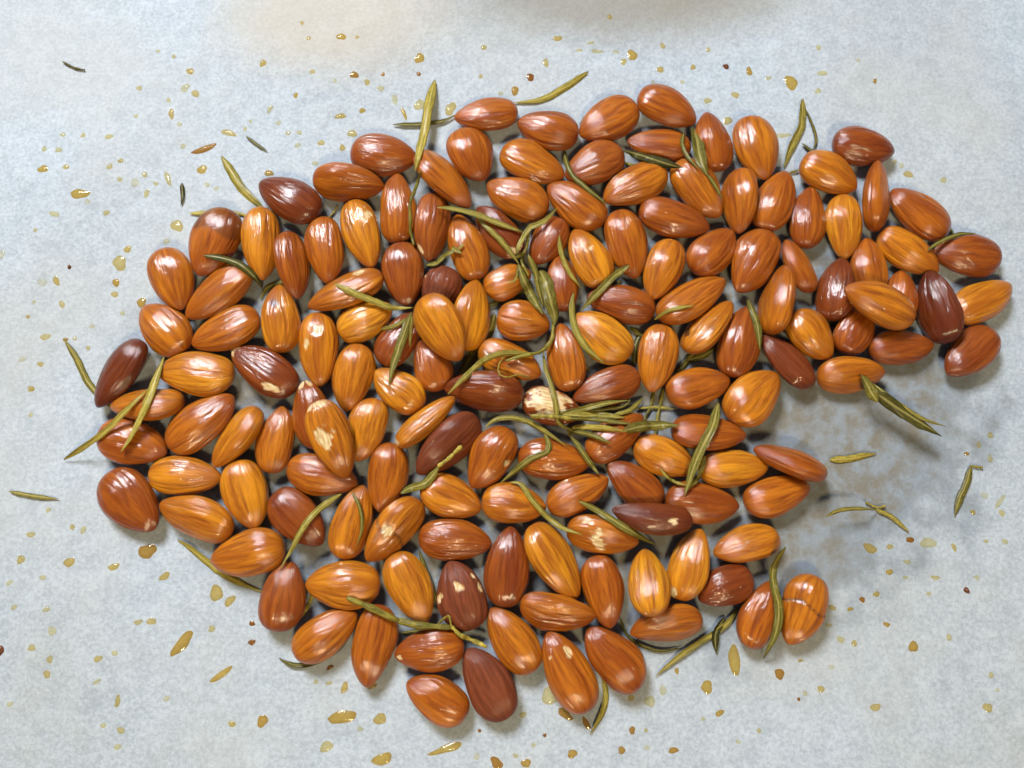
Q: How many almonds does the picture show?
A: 152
